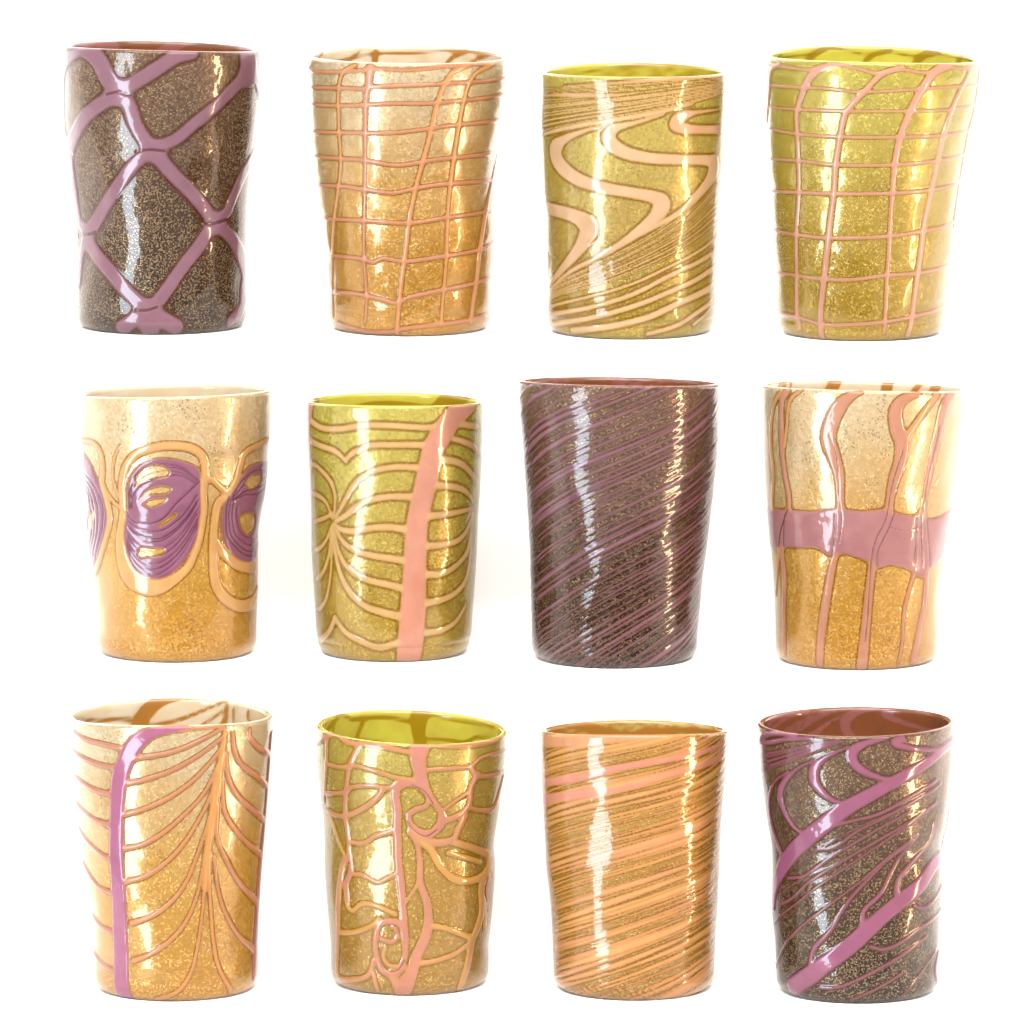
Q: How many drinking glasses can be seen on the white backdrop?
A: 12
